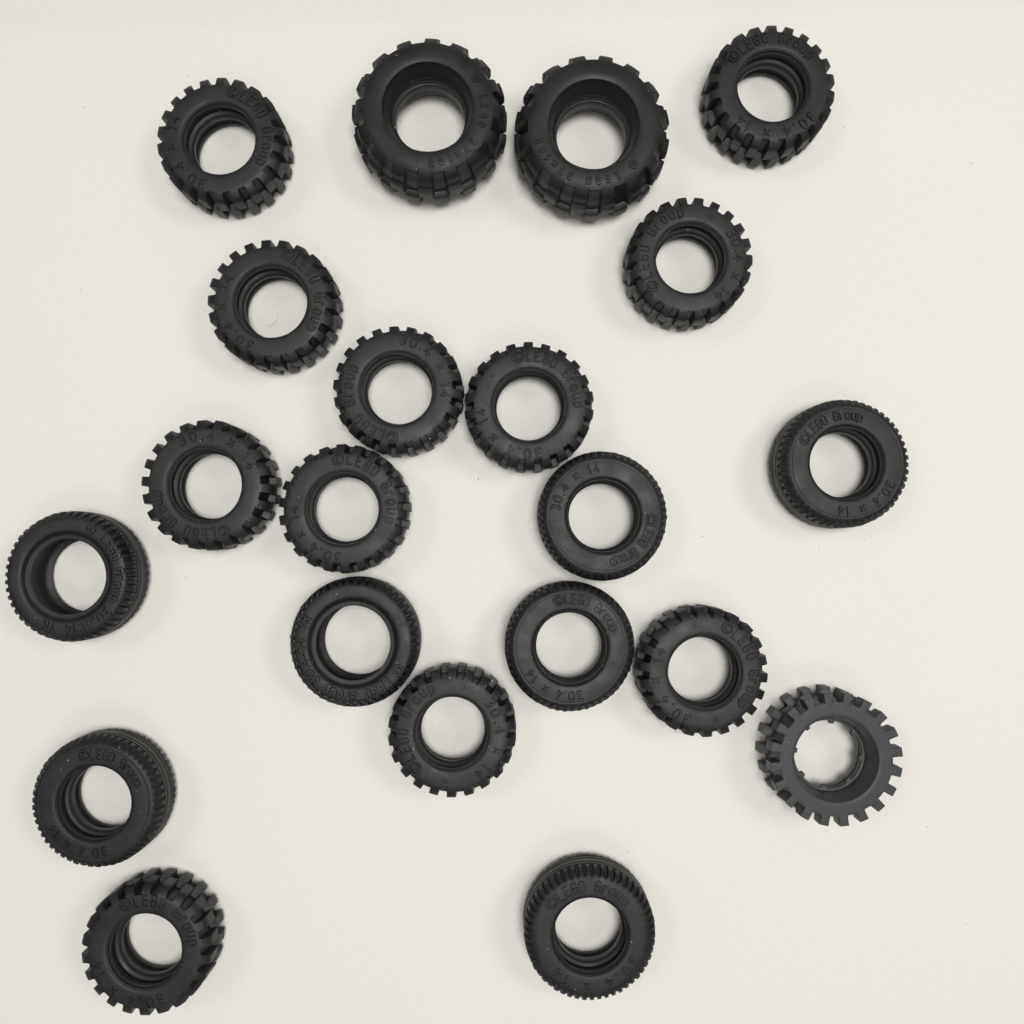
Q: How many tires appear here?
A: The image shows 21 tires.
